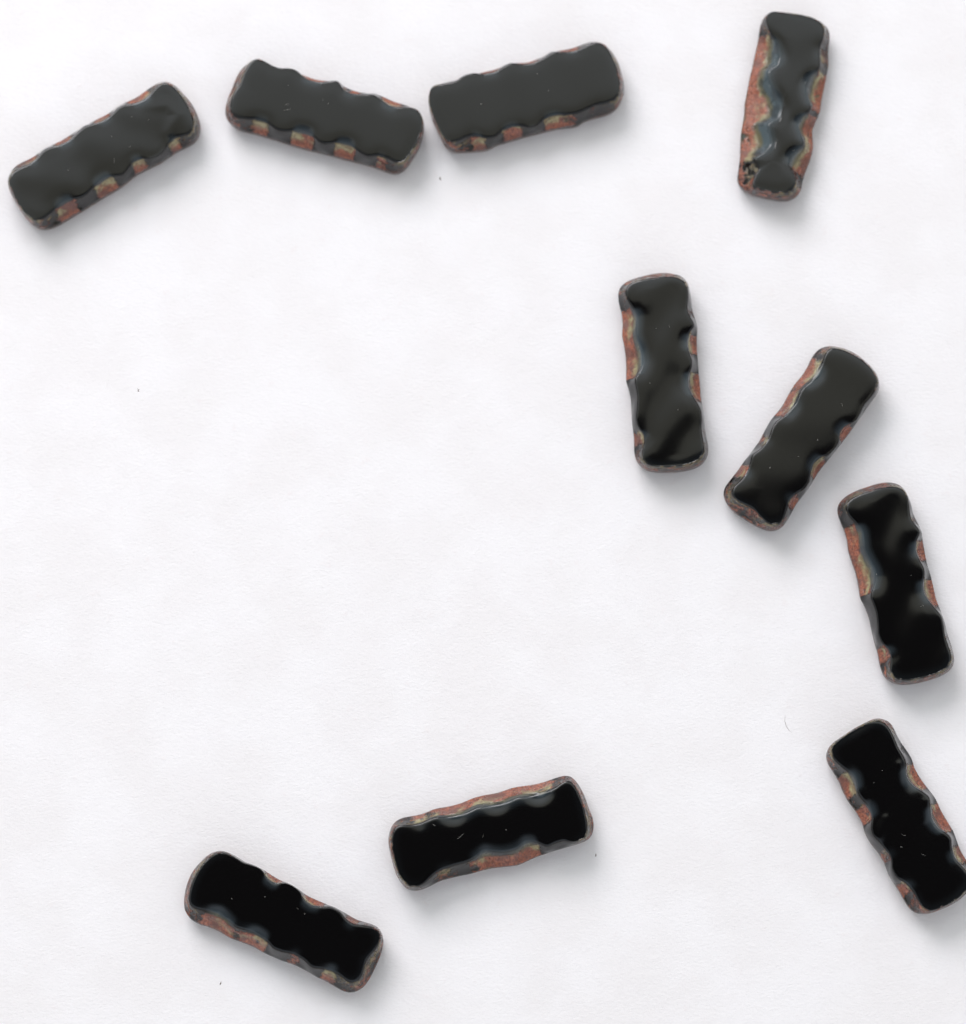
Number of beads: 10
